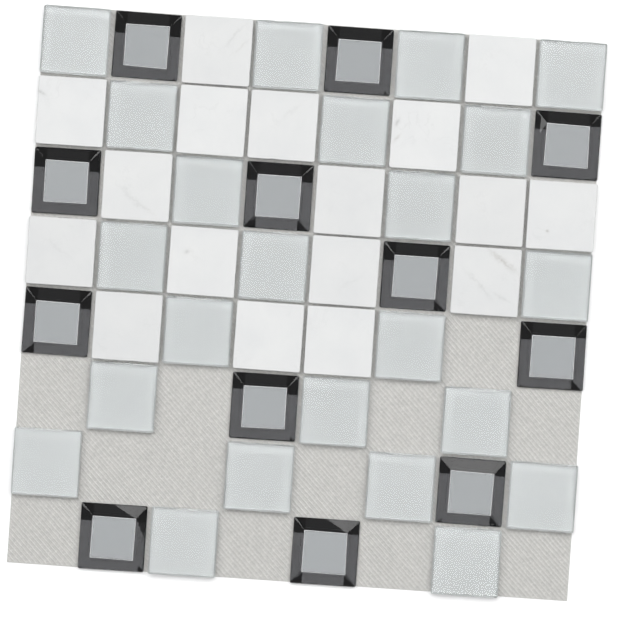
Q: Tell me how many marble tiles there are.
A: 17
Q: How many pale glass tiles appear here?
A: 23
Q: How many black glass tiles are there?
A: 12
